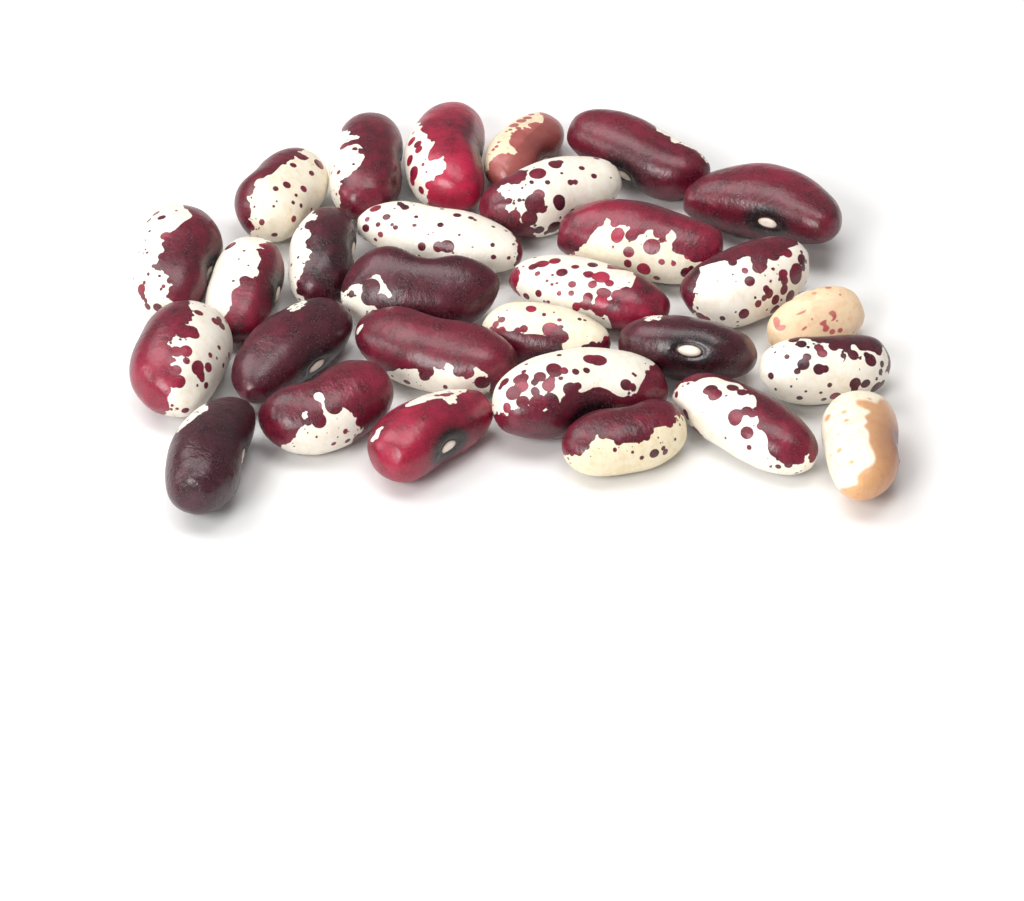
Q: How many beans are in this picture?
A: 29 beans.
